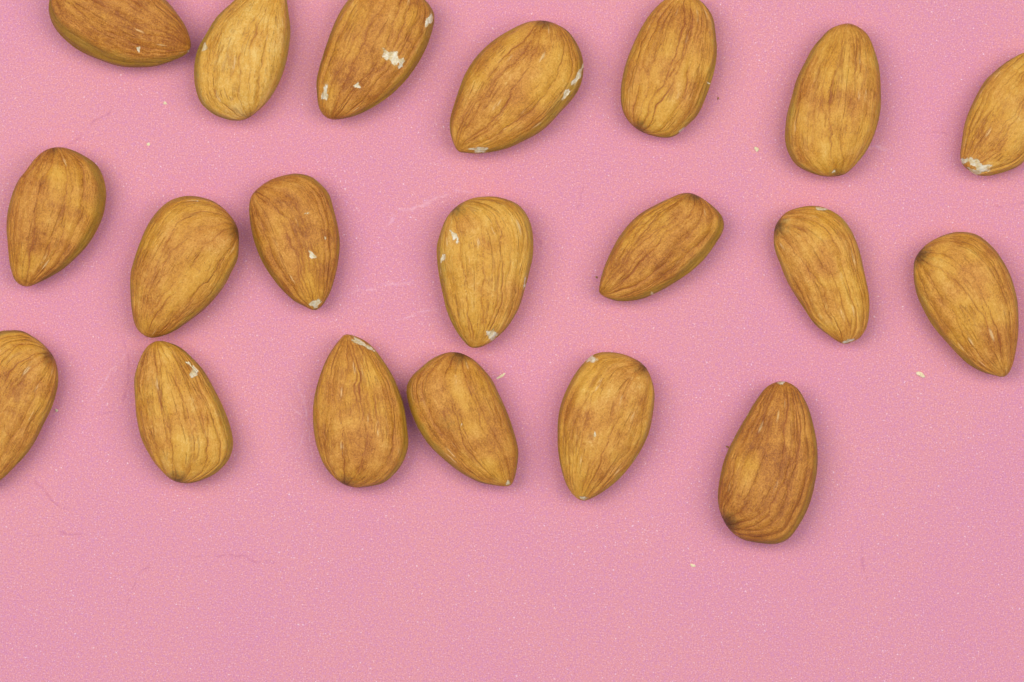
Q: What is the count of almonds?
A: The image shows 20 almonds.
